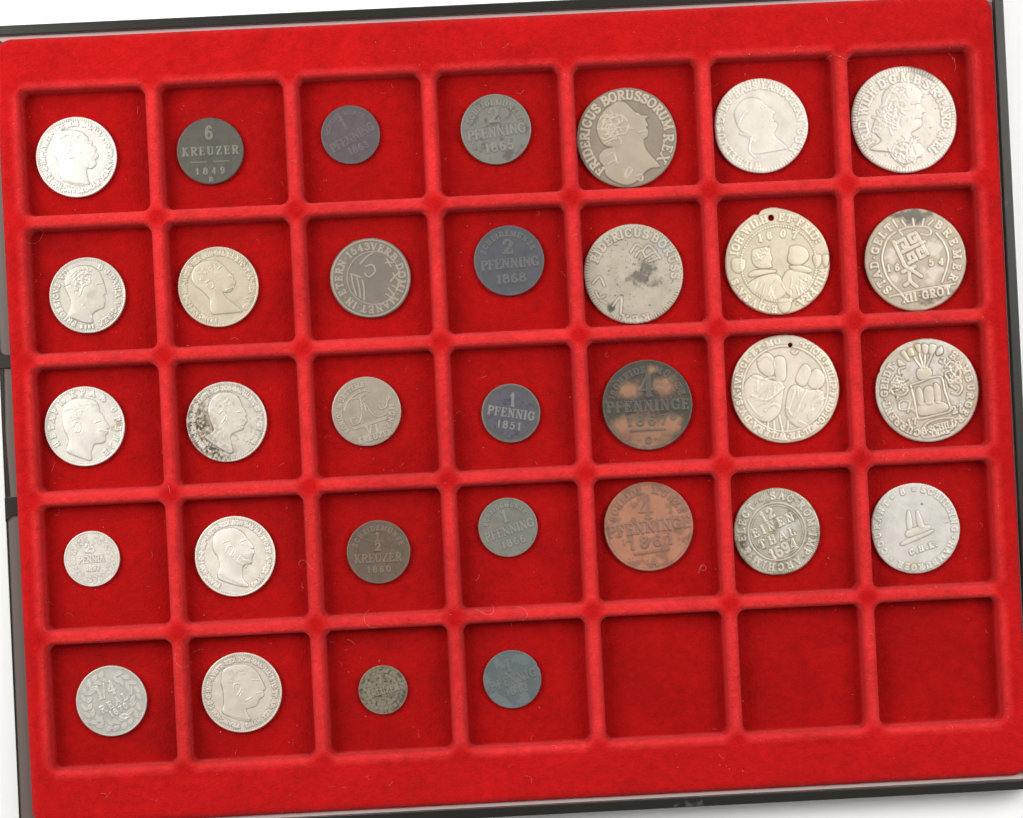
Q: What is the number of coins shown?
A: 32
